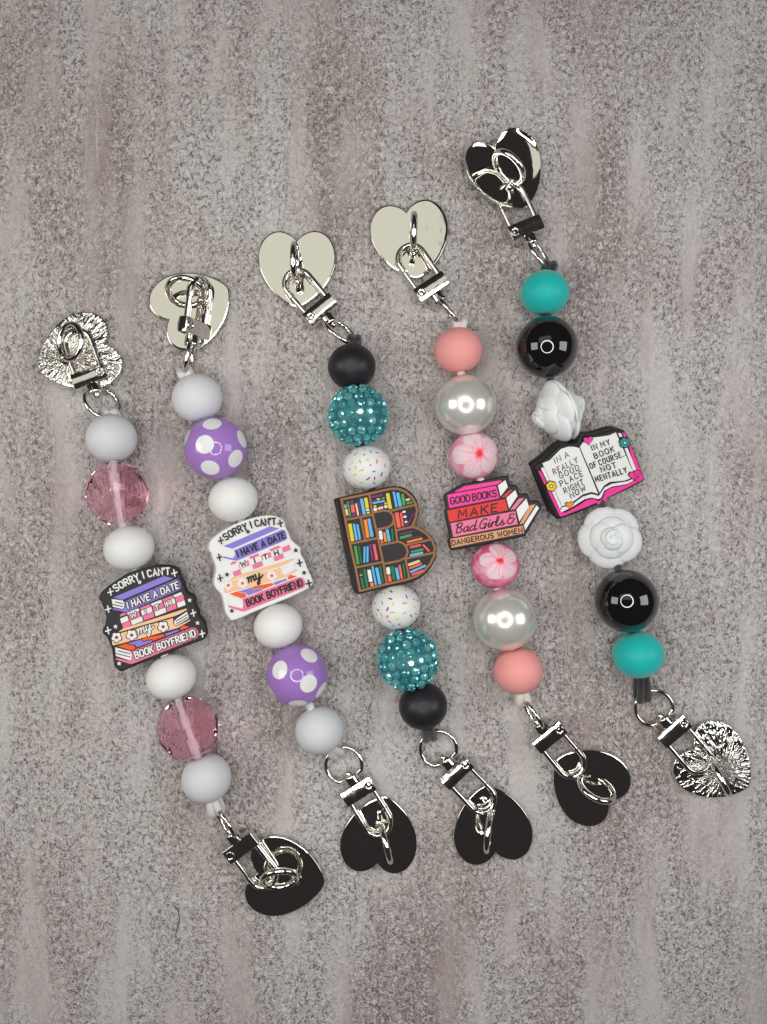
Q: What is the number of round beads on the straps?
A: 28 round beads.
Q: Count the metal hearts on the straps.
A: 10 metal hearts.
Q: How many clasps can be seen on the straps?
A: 10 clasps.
